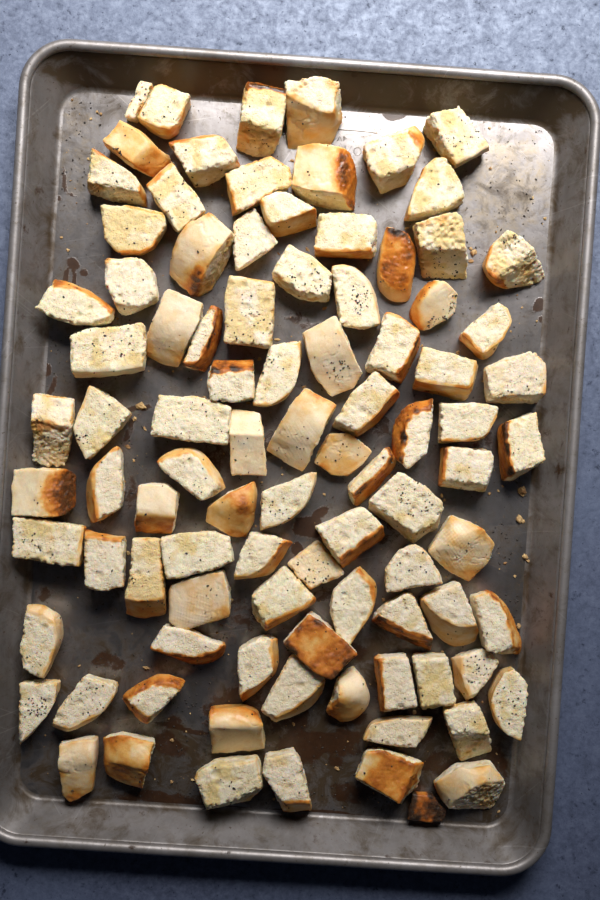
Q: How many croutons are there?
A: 94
